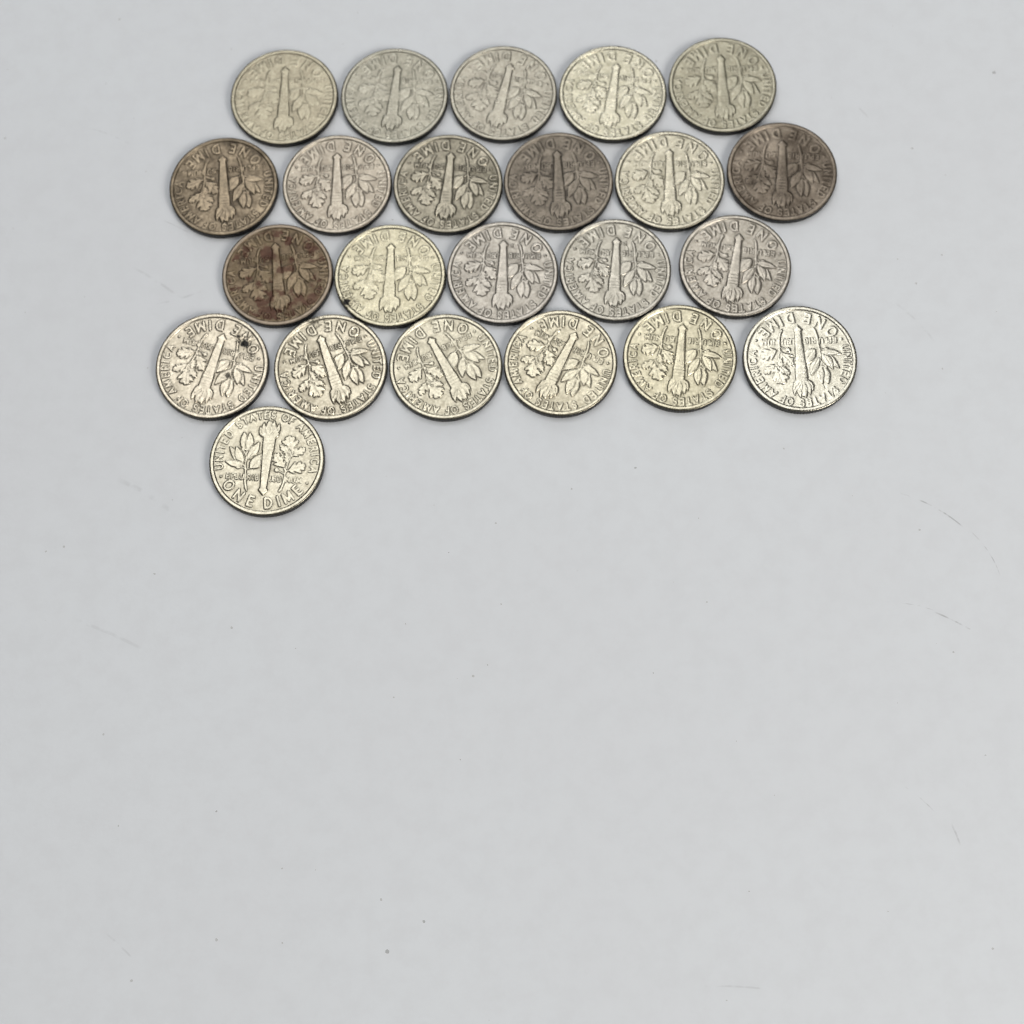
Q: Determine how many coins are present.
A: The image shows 23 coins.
